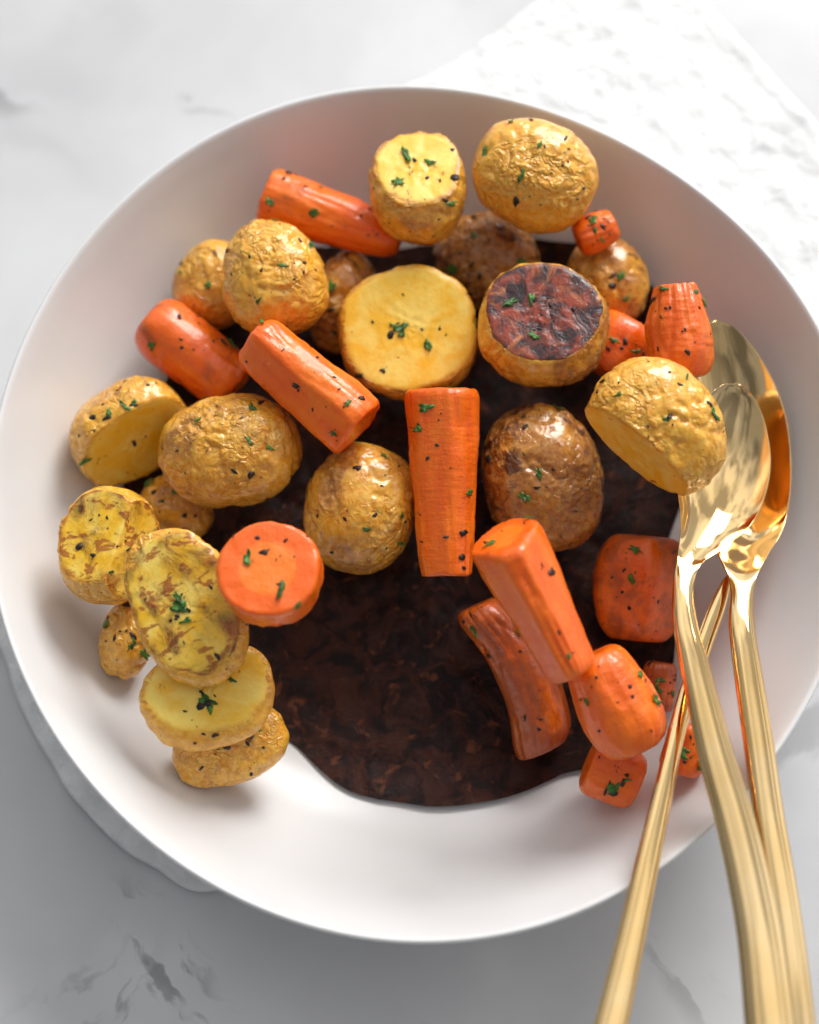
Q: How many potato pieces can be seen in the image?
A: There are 20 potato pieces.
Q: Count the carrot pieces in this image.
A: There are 15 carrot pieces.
